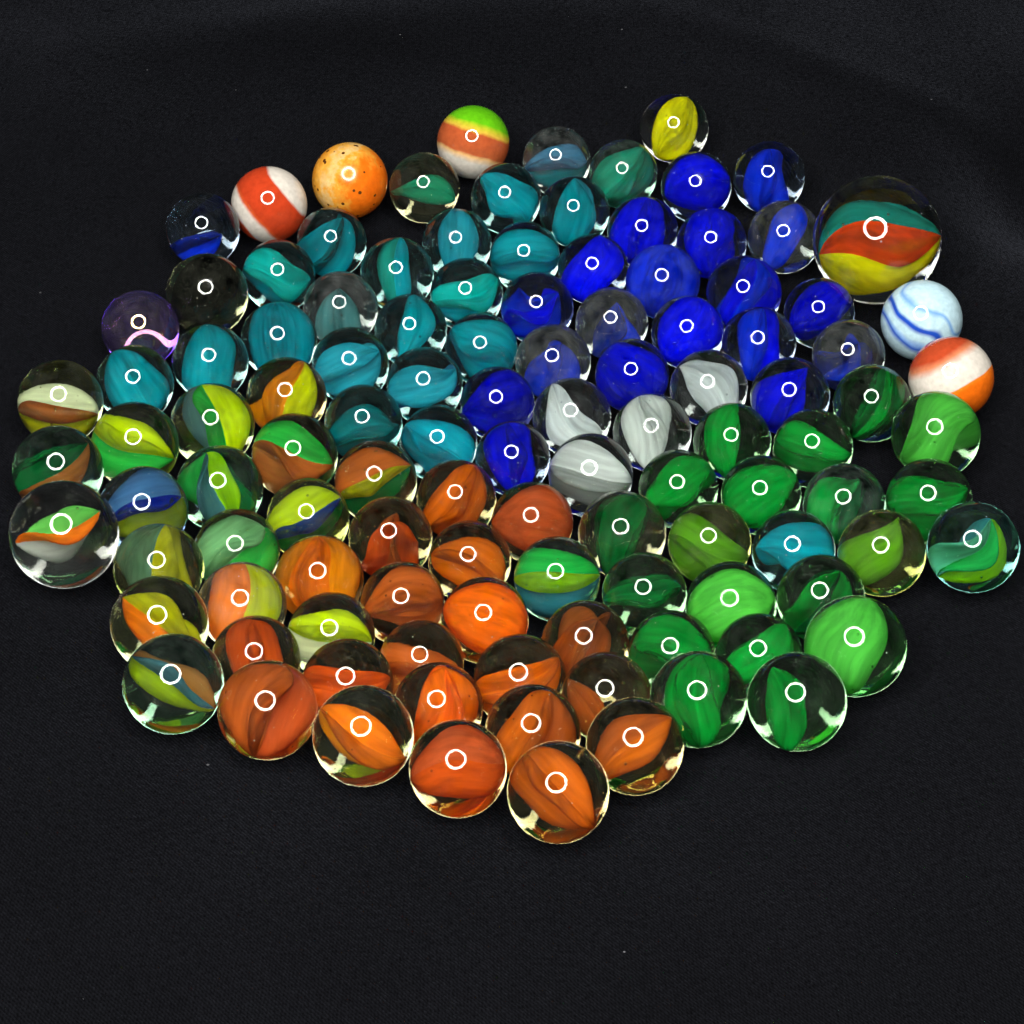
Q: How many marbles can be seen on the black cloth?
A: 113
